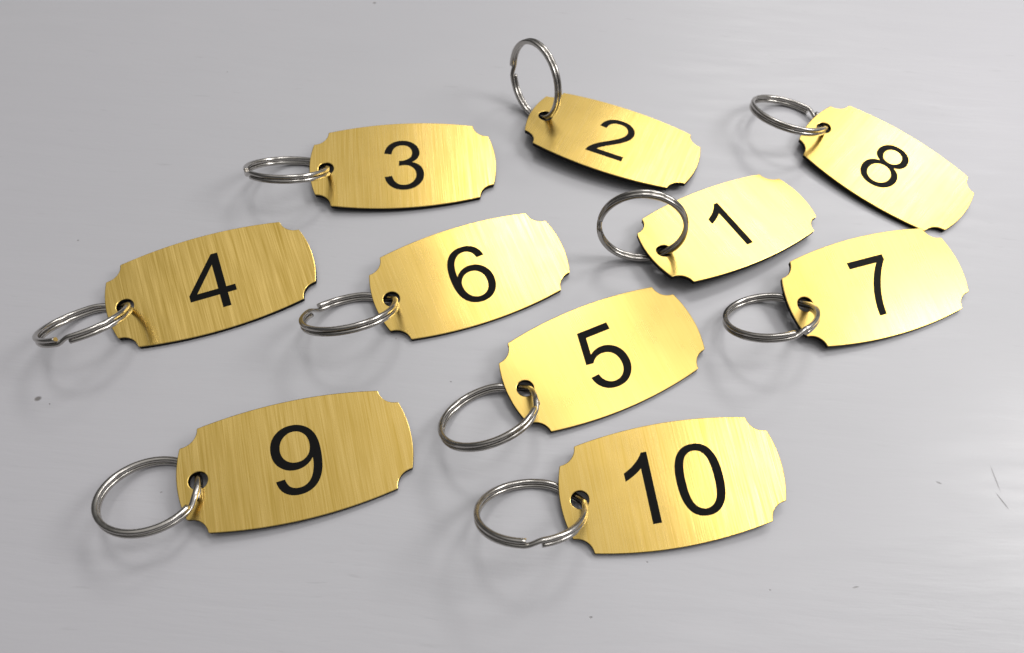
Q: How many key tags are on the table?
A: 10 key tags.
